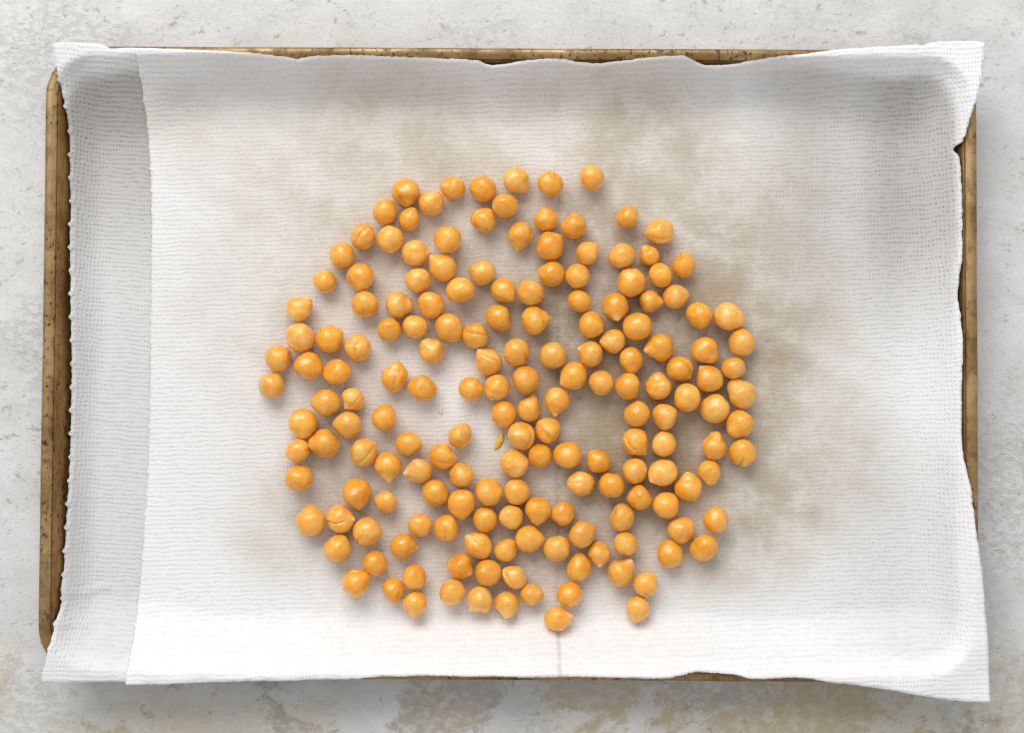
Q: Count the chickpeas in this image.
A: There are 174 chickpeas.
